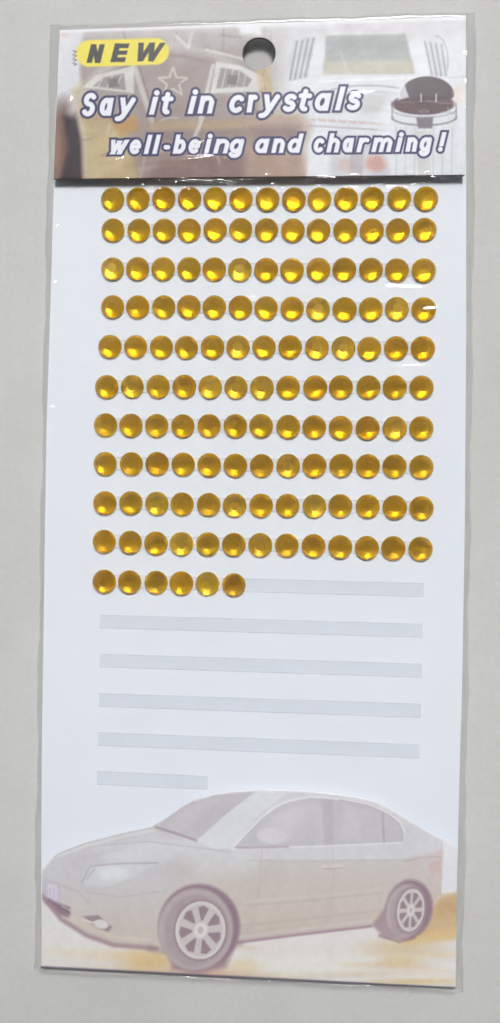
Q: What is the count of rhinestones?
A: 136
